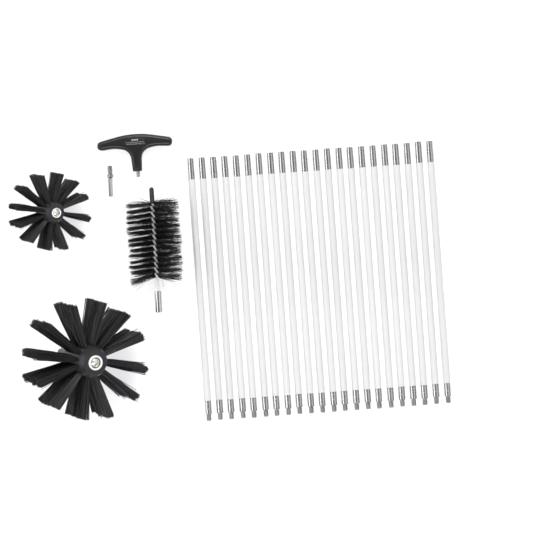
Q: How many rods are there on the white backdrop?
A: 22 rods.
